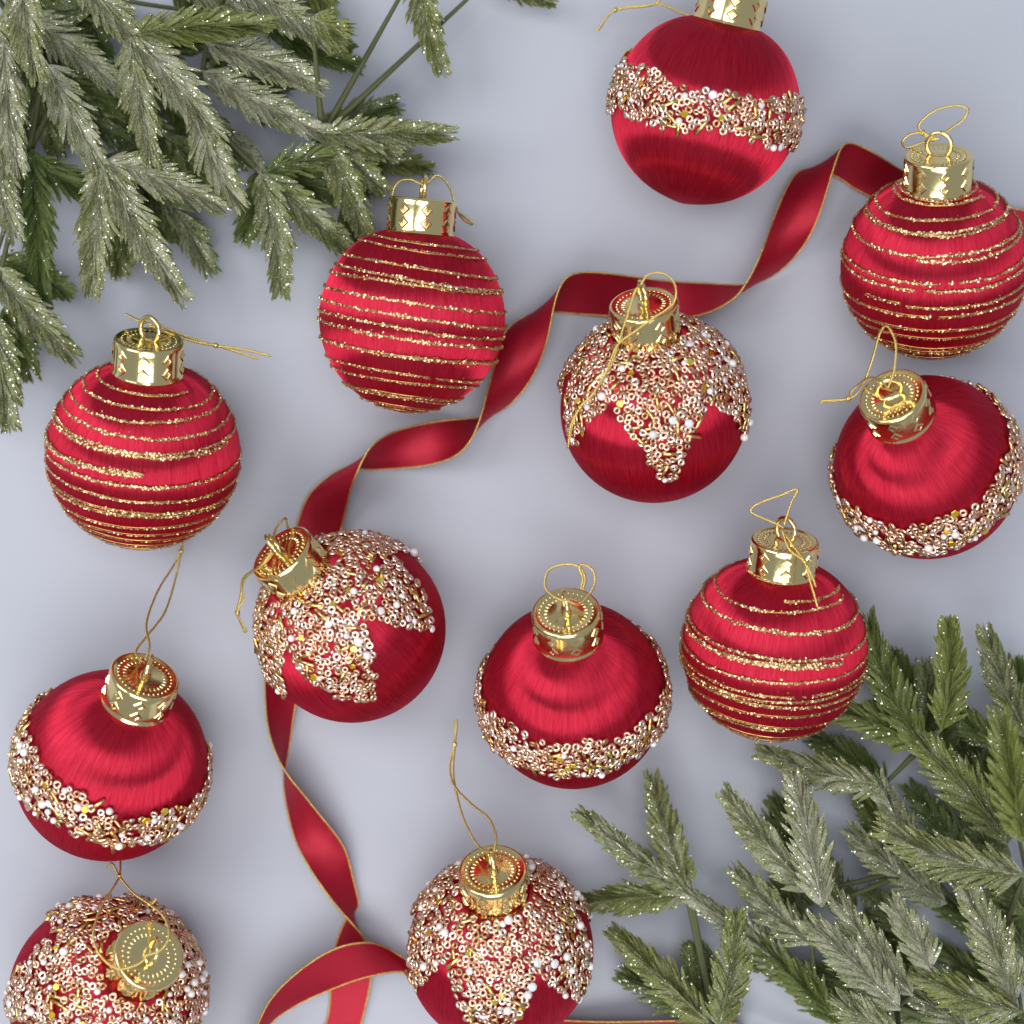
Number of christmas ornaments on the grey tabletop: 12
